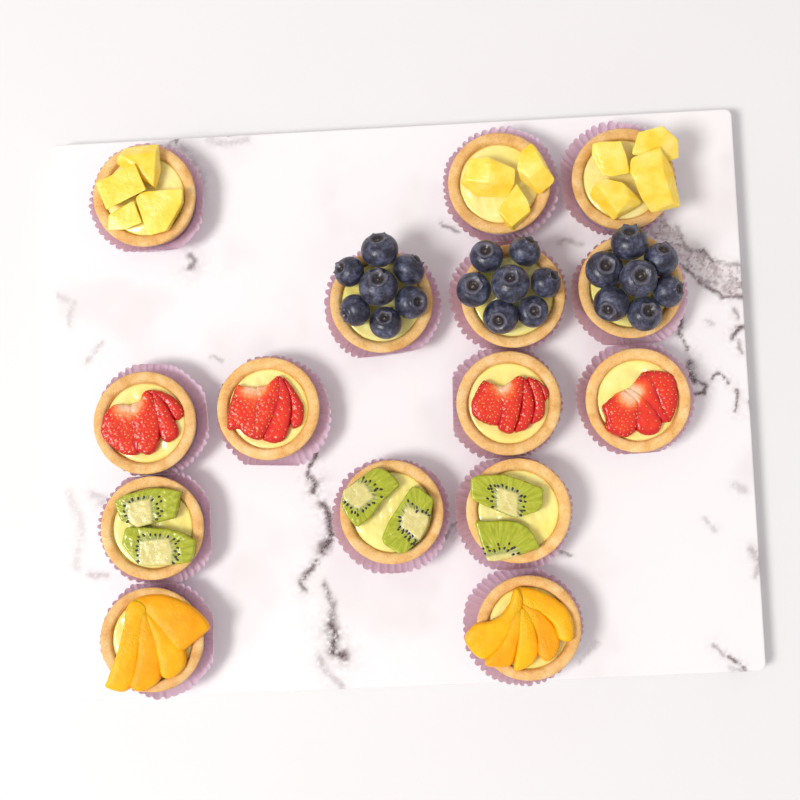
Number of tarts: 15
